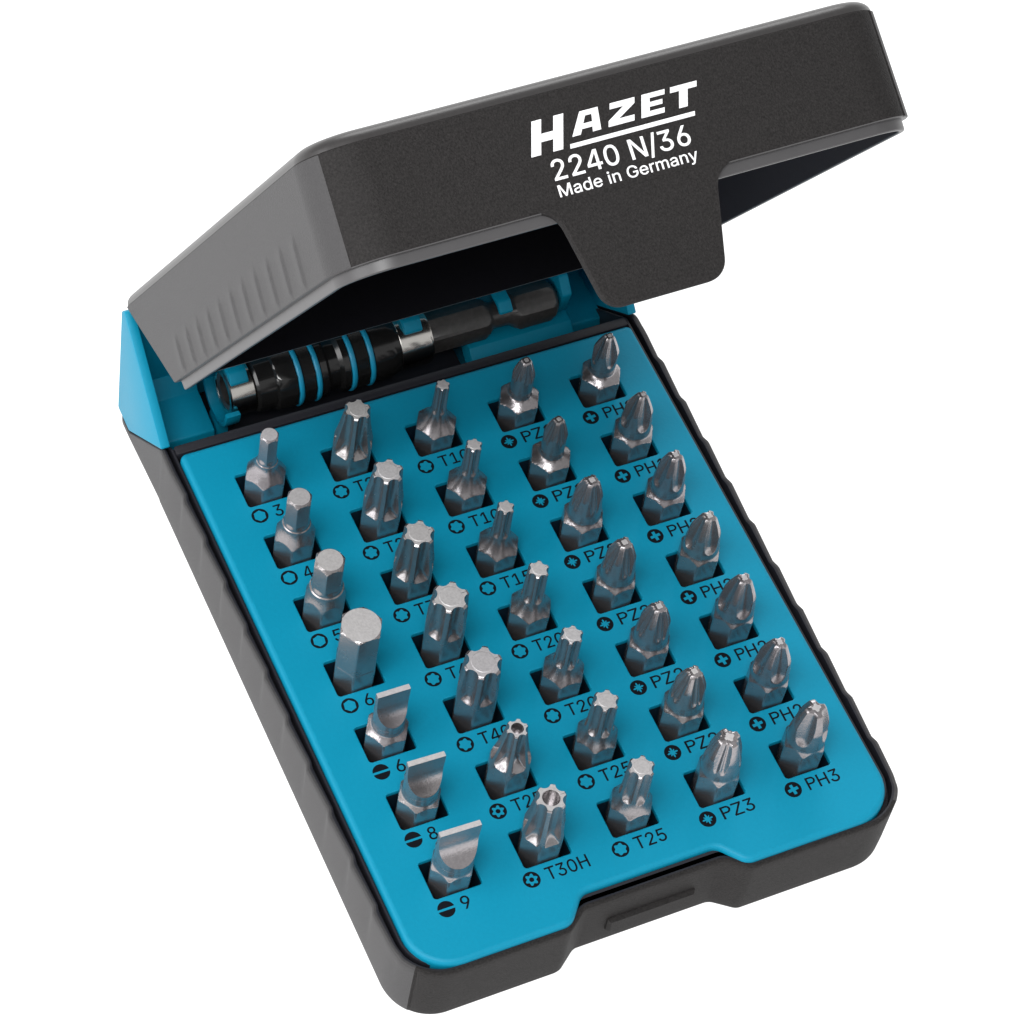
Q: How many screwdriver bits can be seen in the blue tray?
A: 35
